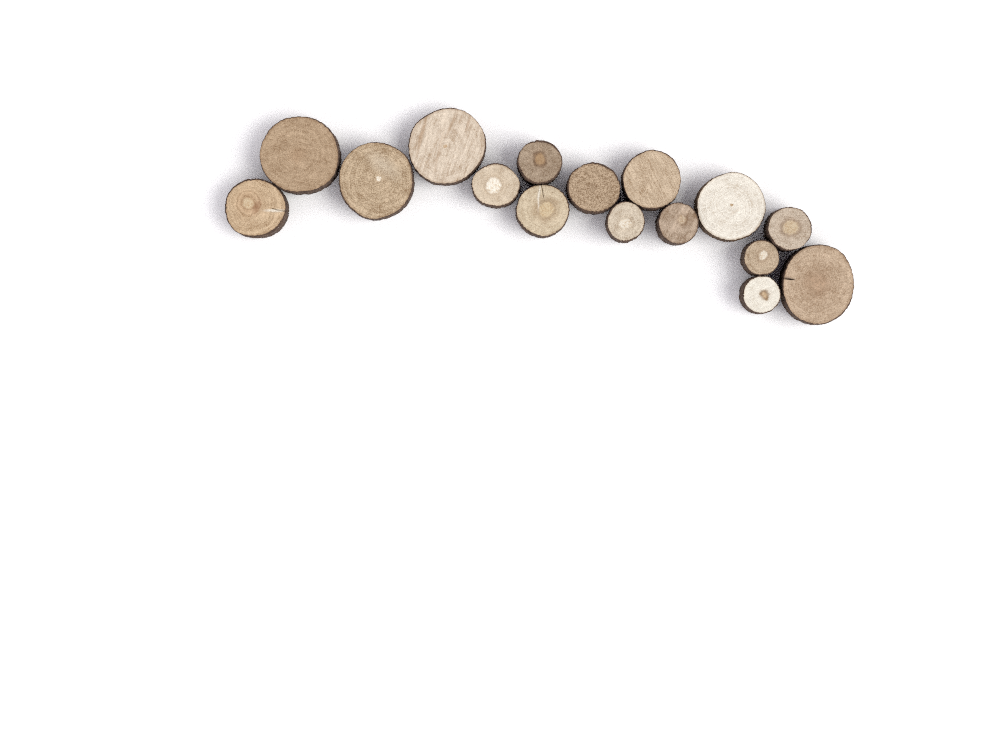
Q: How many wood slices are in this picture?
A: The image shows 16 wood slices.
